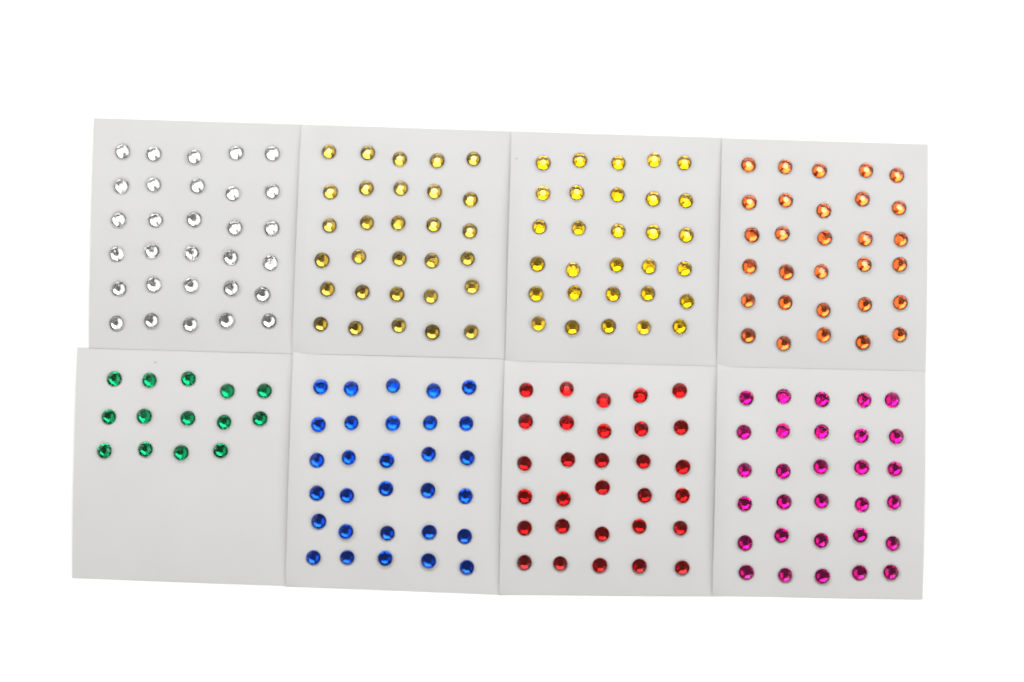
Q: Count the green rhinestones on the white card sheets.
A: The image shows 14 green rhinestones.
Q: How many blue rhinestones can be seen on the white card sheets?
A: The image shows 30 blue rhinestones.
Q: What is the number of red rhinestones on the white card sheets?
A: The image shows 30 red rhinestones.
